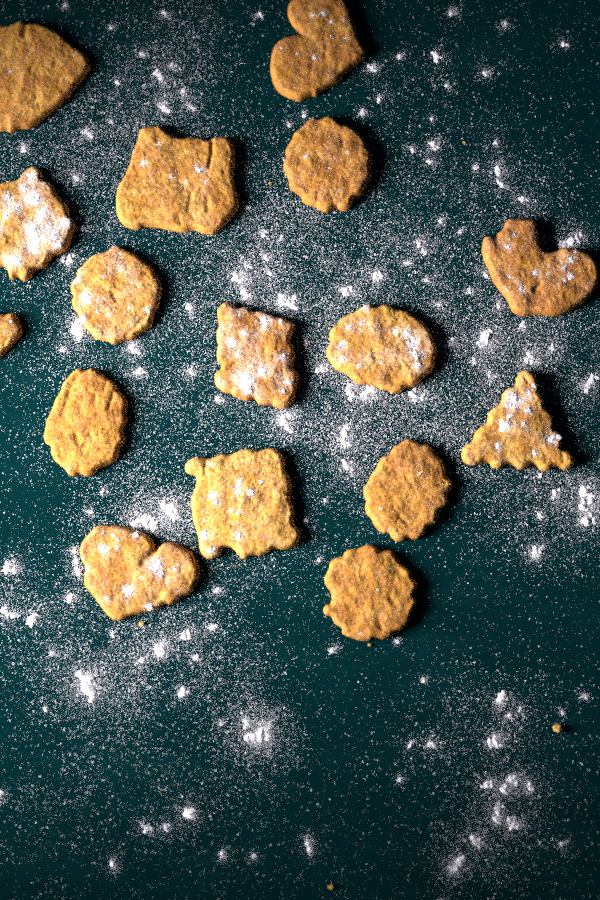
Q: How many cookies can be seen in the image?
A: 16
